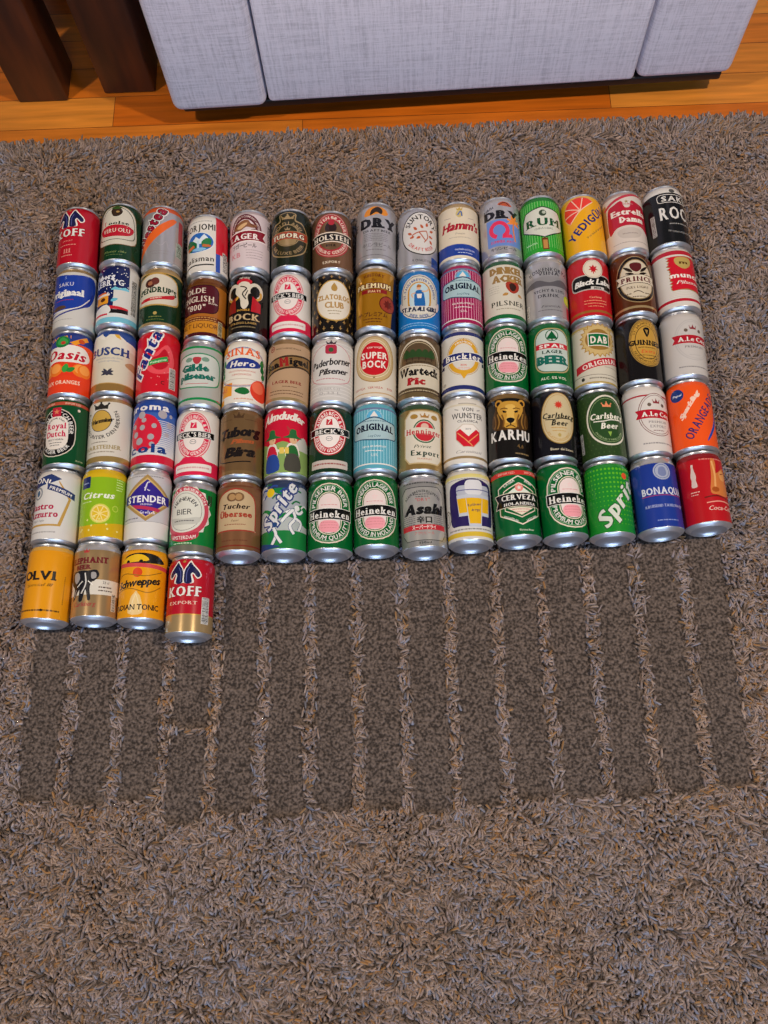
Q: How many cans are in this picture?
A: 79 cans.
